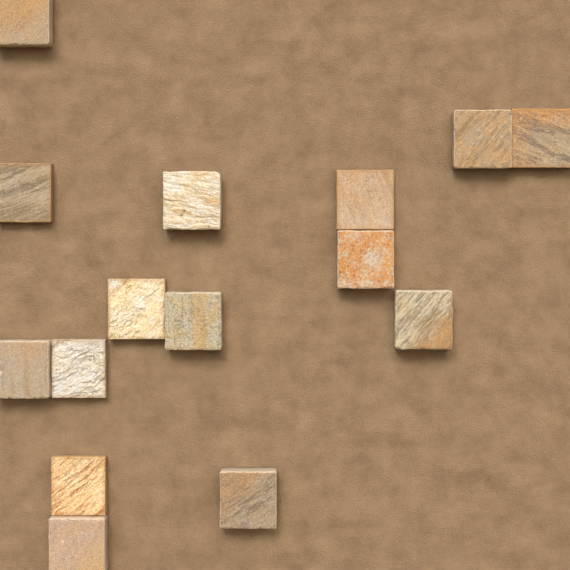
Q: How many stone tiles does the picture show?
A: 15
